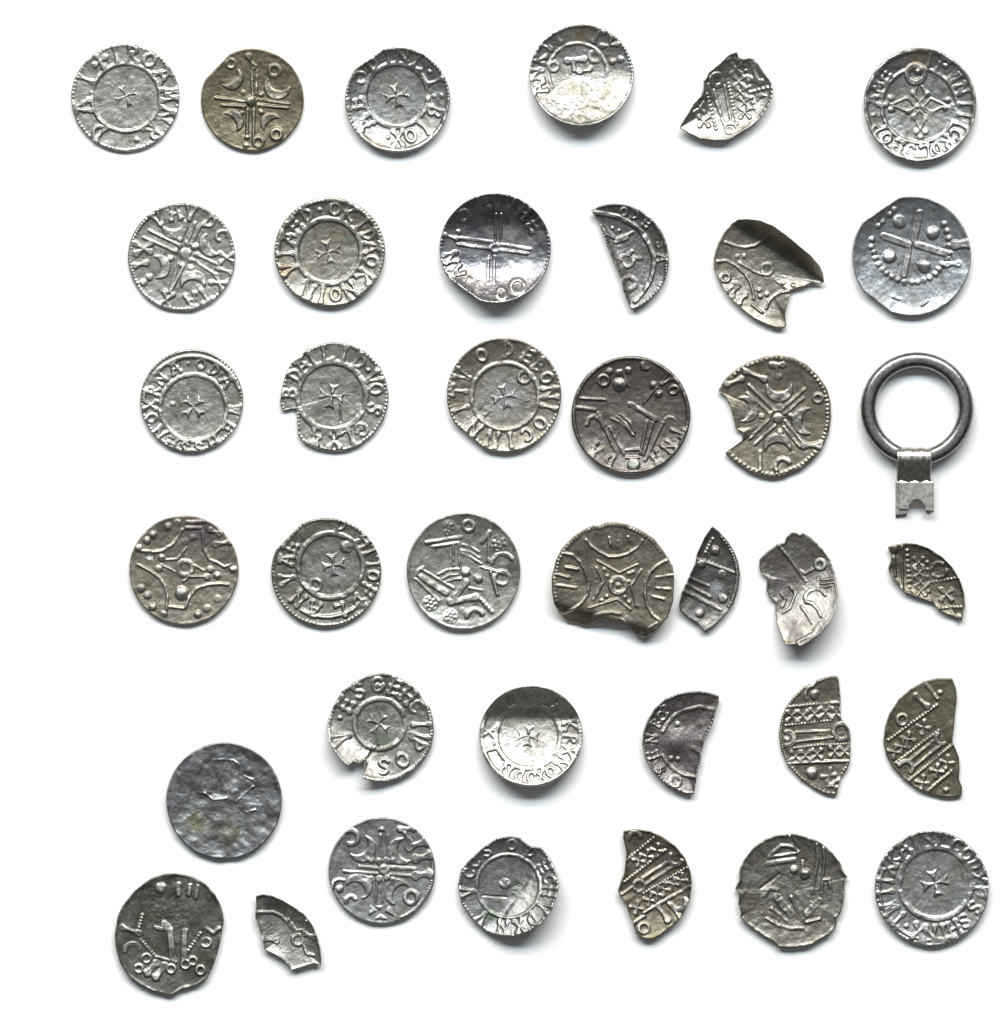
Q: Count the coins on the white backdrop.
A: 37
